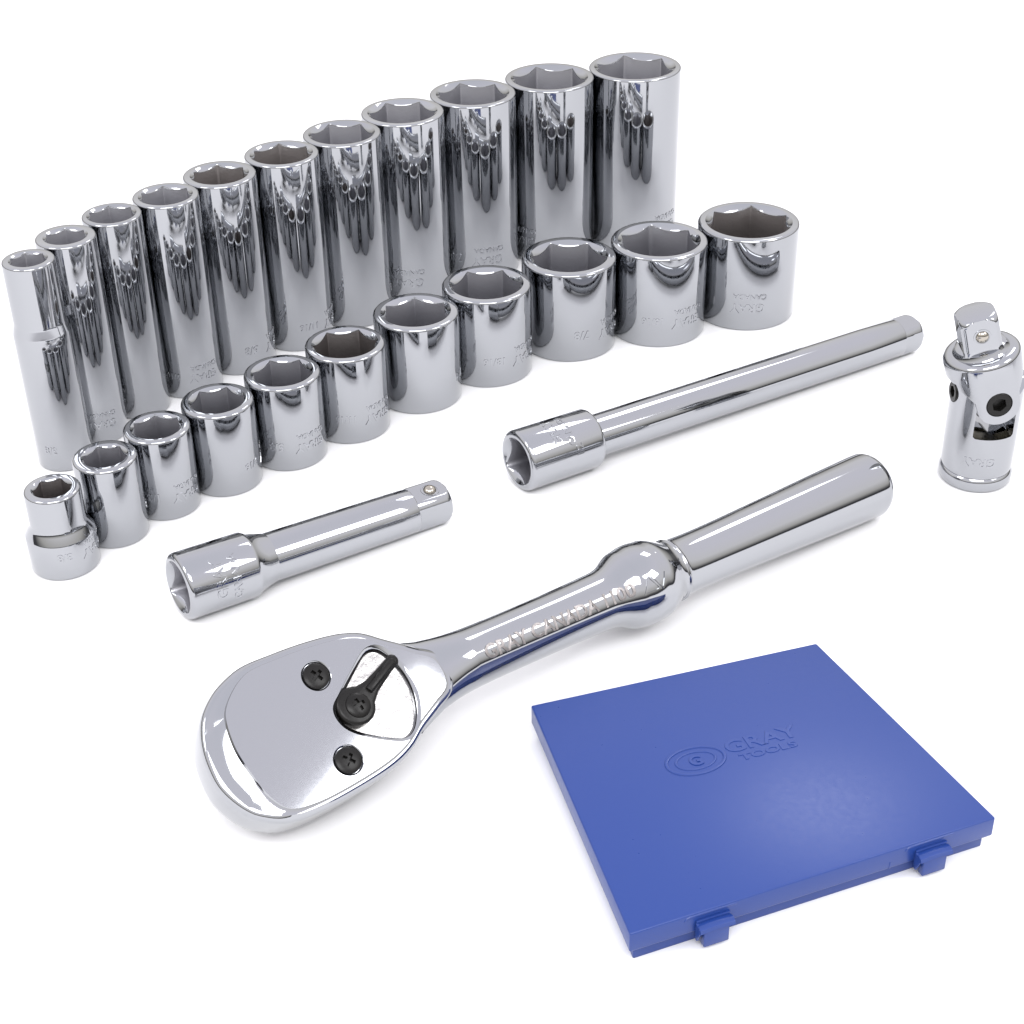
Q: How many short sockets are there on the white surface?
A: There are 11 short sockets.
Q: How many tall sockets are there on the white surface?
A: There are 11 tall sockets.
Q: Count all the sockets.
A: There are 22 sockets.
